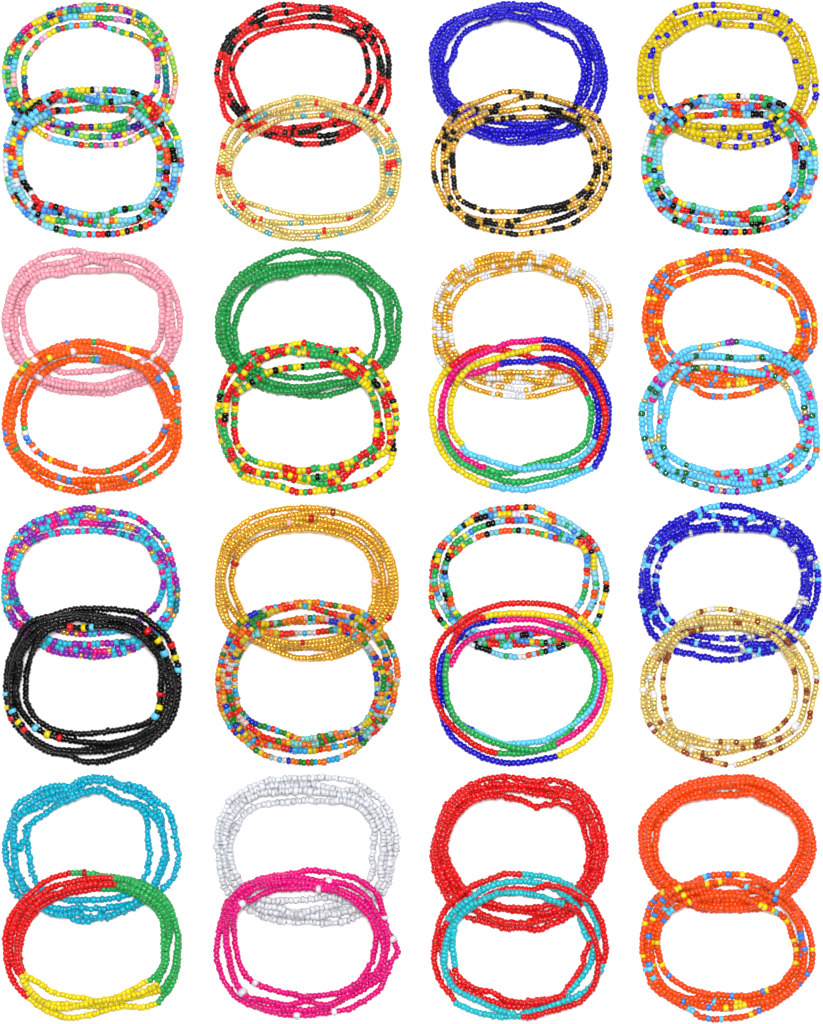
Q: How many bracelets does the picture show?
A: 32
